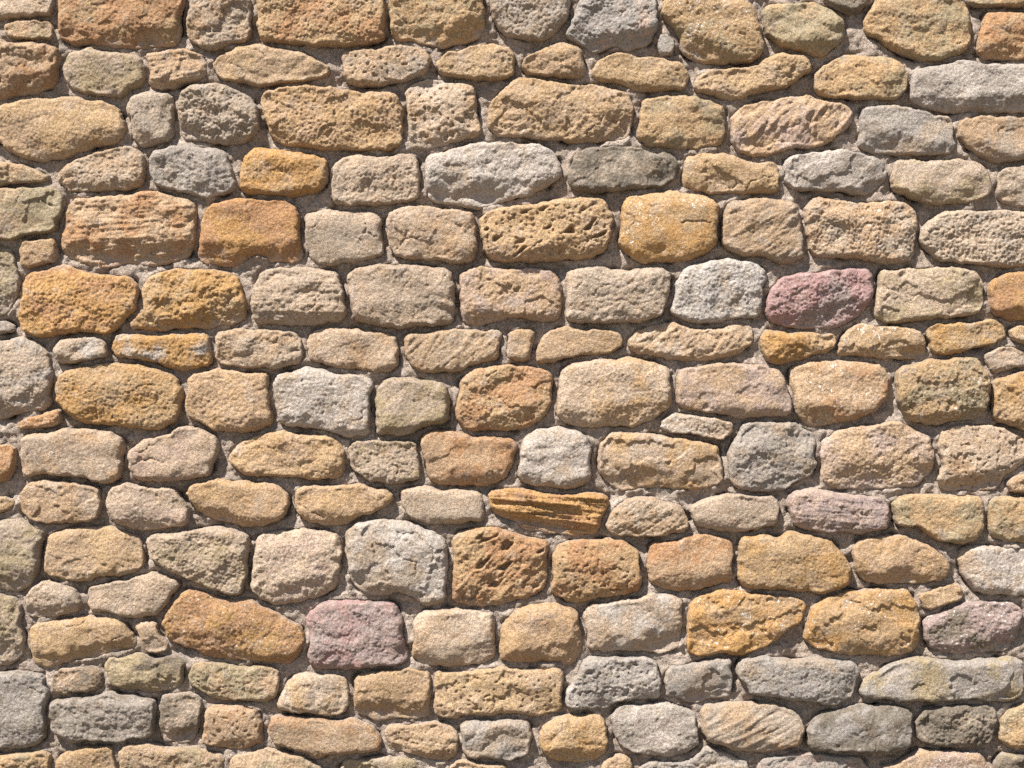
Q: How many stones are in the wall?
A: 179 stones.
